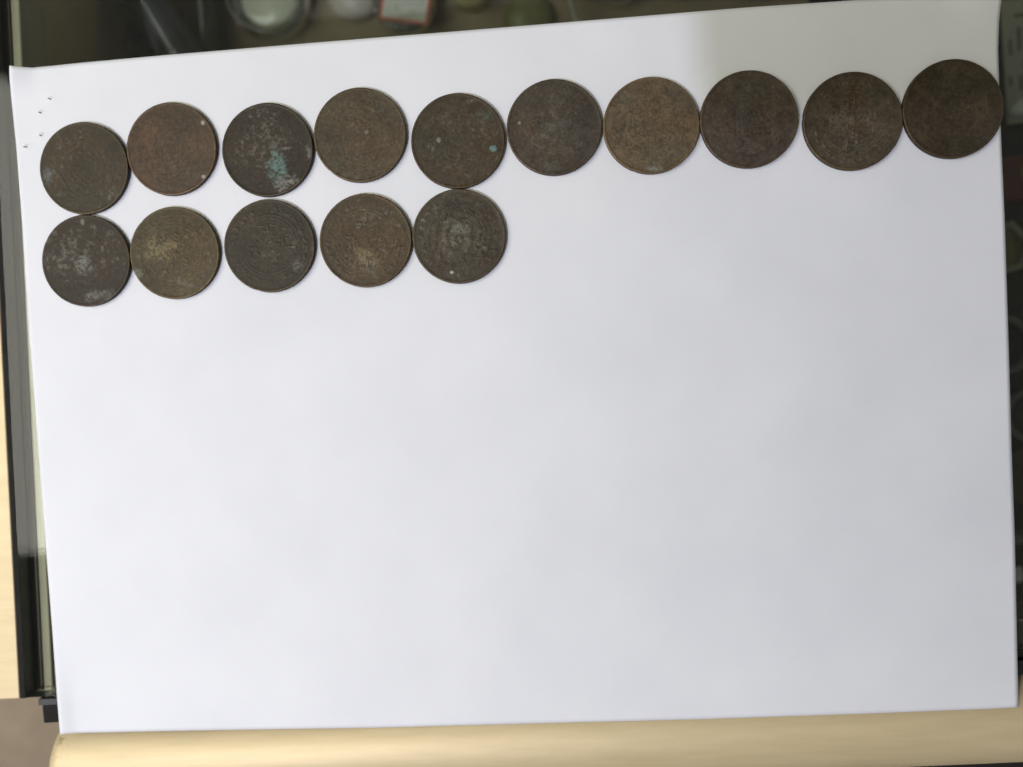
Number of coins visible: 15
